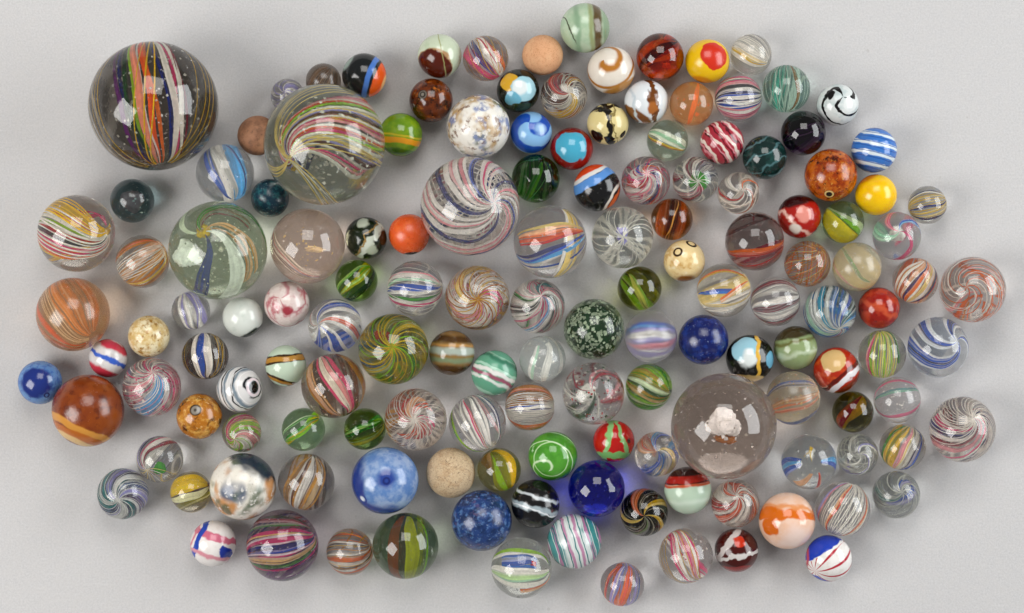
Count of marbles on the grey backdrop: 144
